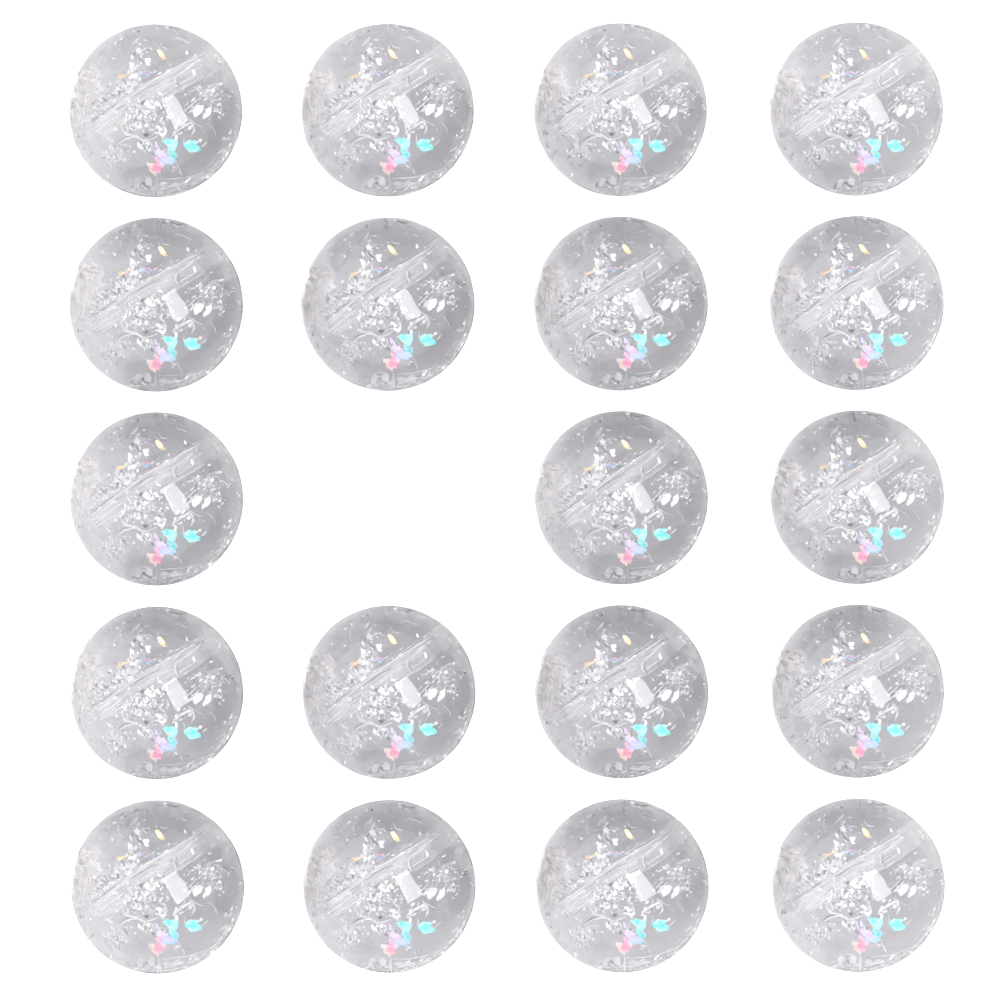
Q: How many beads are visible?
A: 19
